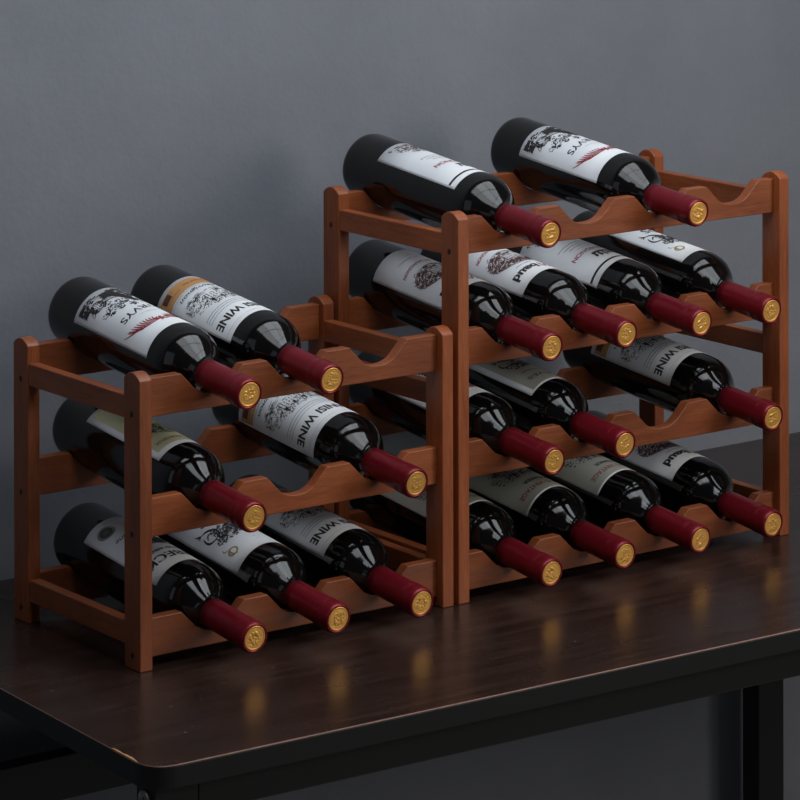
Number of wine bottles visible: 20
